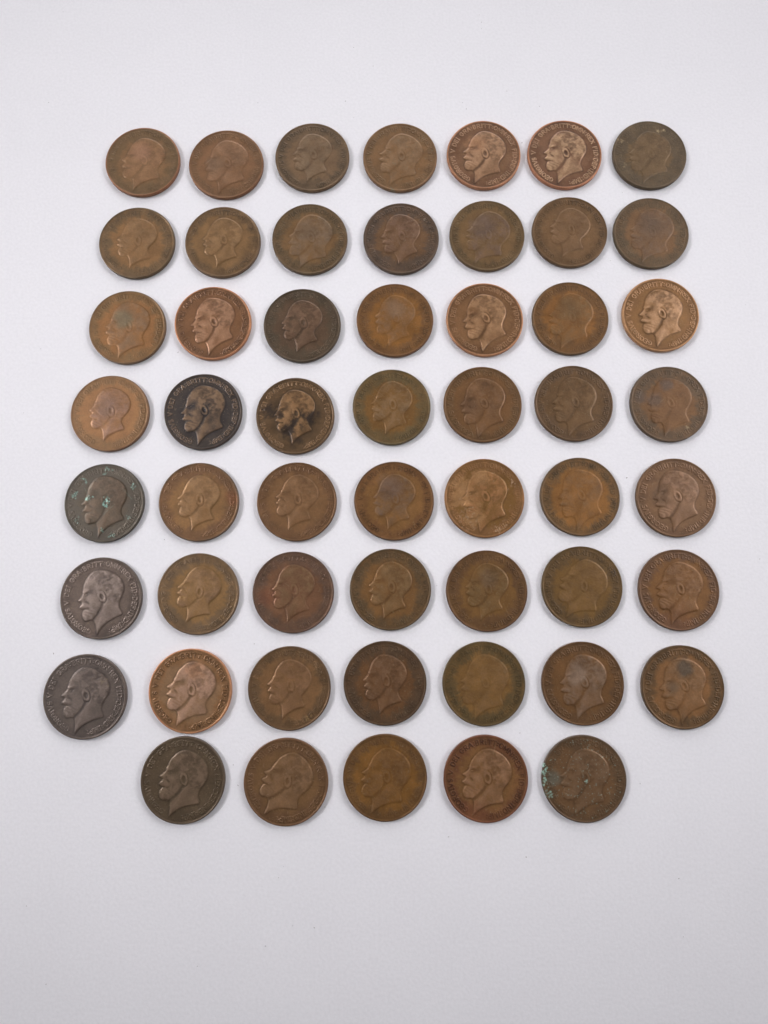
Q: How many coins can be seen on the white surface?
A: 54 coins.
